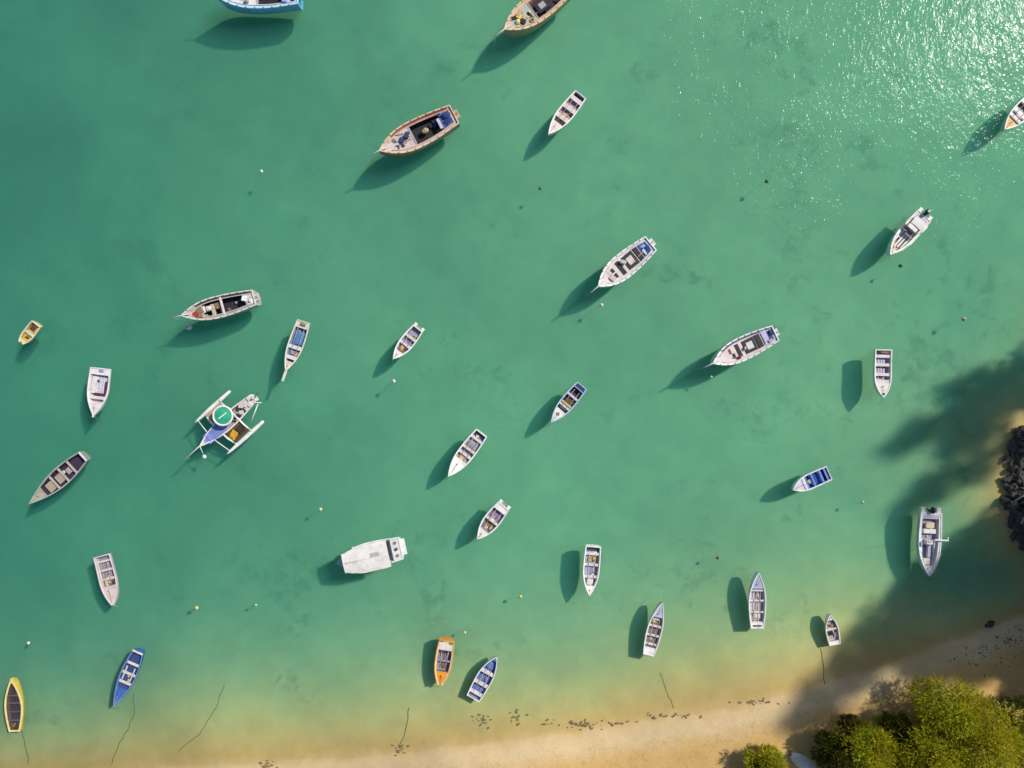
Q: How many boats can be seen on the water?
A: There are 31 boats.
